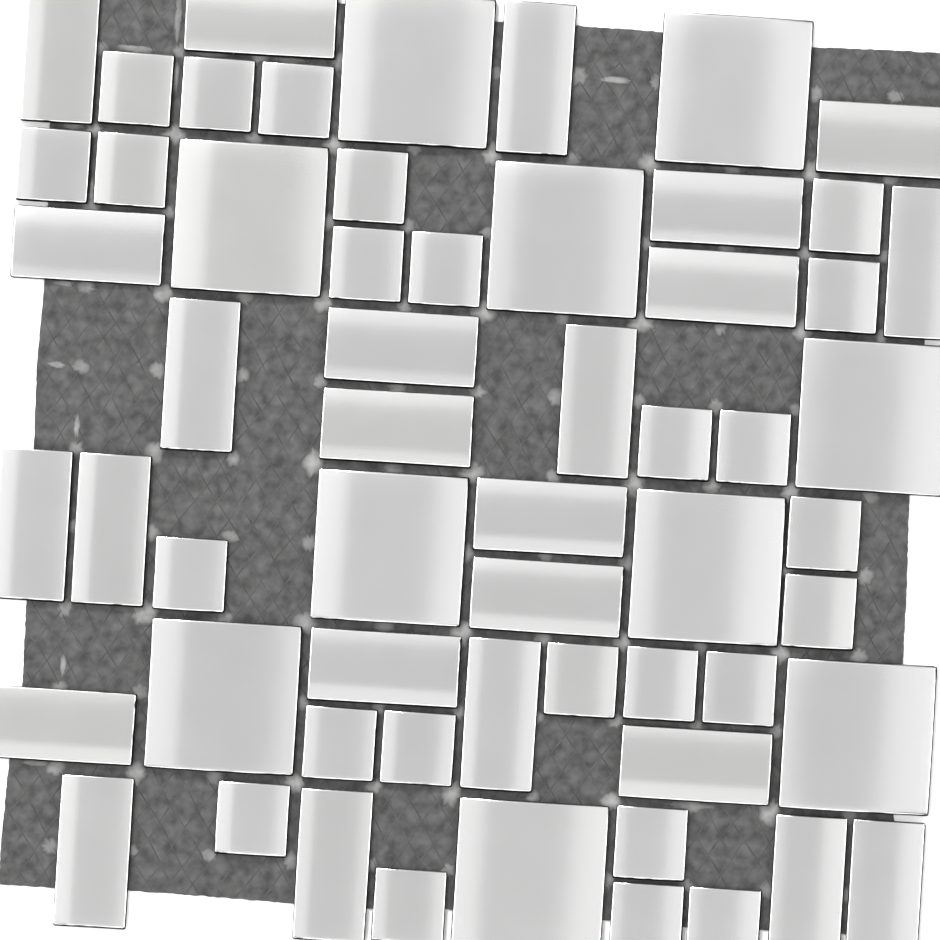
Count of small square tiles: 25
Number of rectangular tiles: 24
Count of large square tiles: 10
